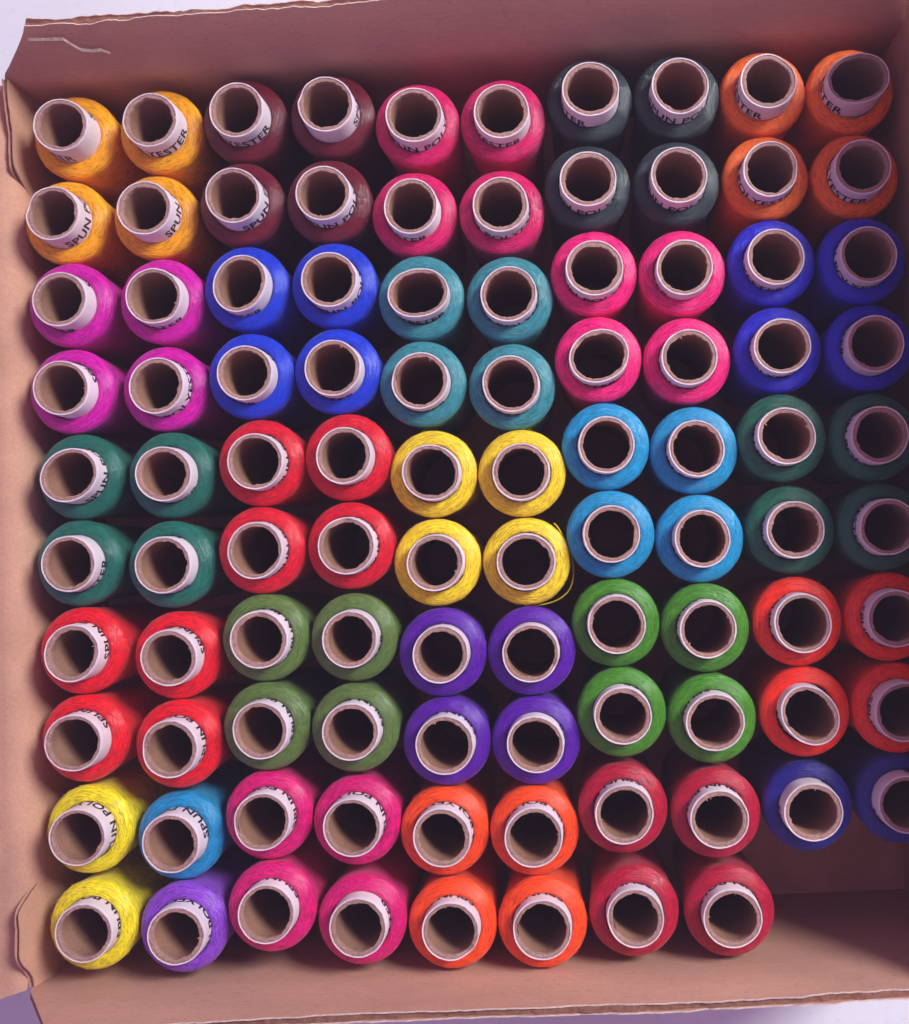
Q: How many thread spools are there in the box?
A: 98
